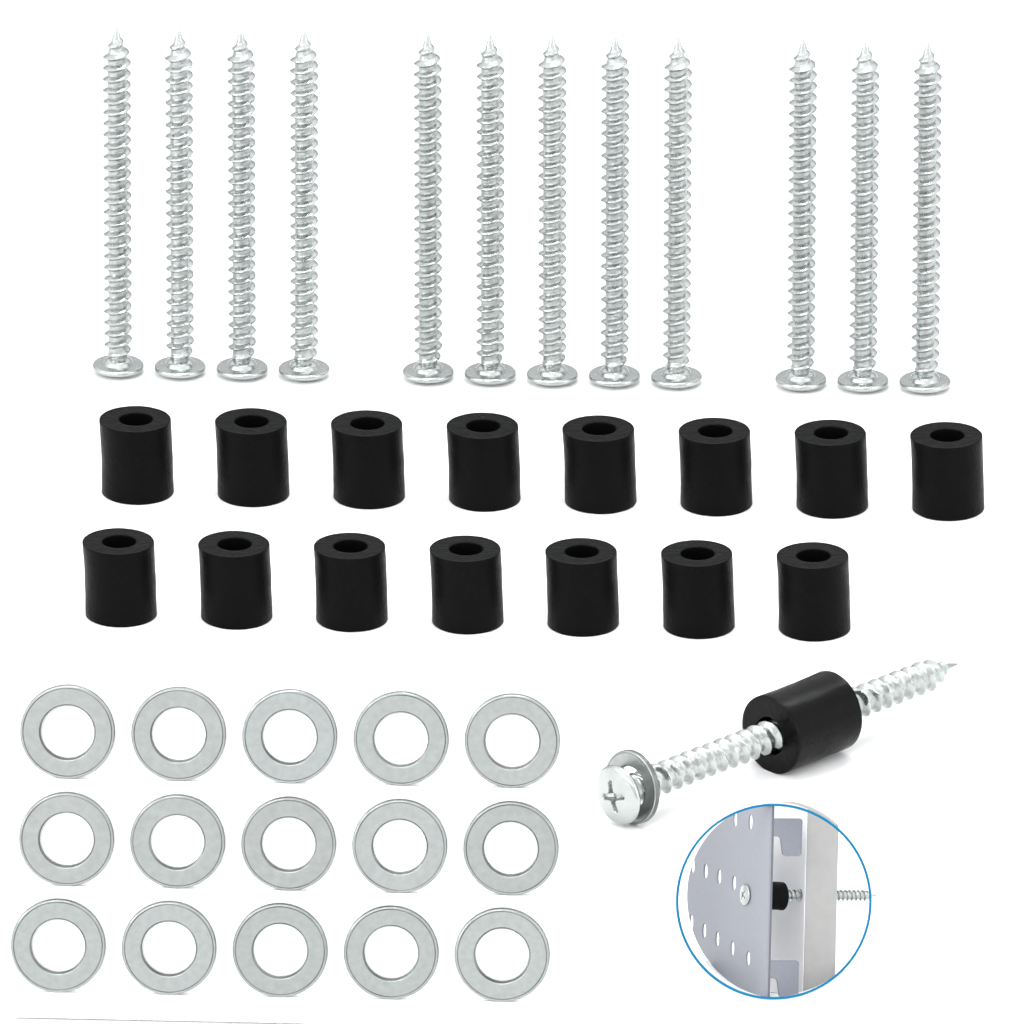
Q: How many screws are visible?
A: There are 14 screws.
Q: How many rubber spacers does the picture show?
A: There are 17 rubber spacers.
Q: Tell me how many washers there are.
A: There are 16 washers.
